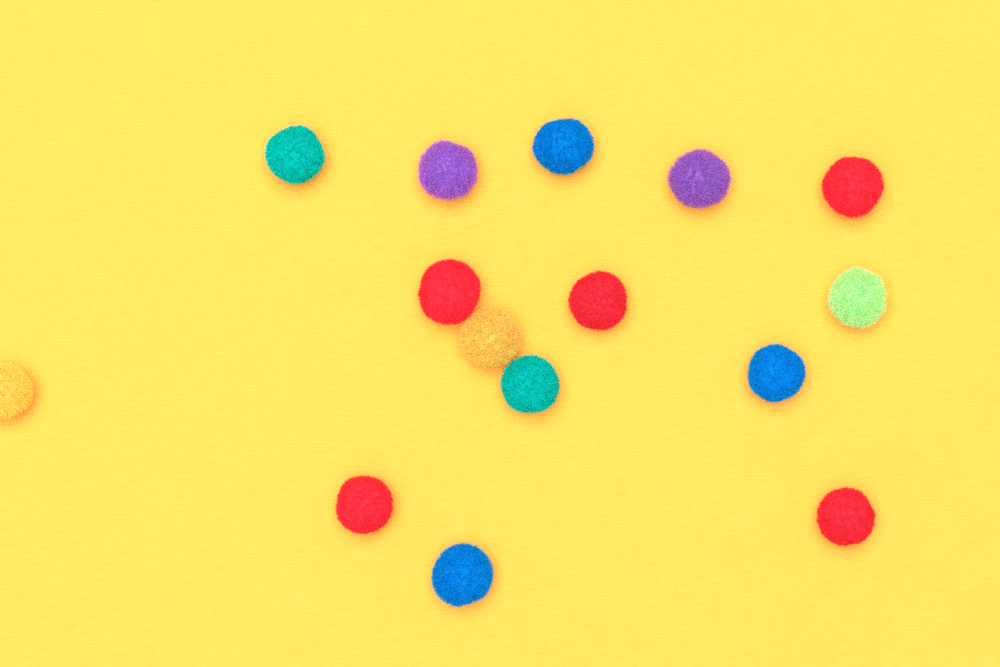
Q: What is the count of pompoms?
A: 15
